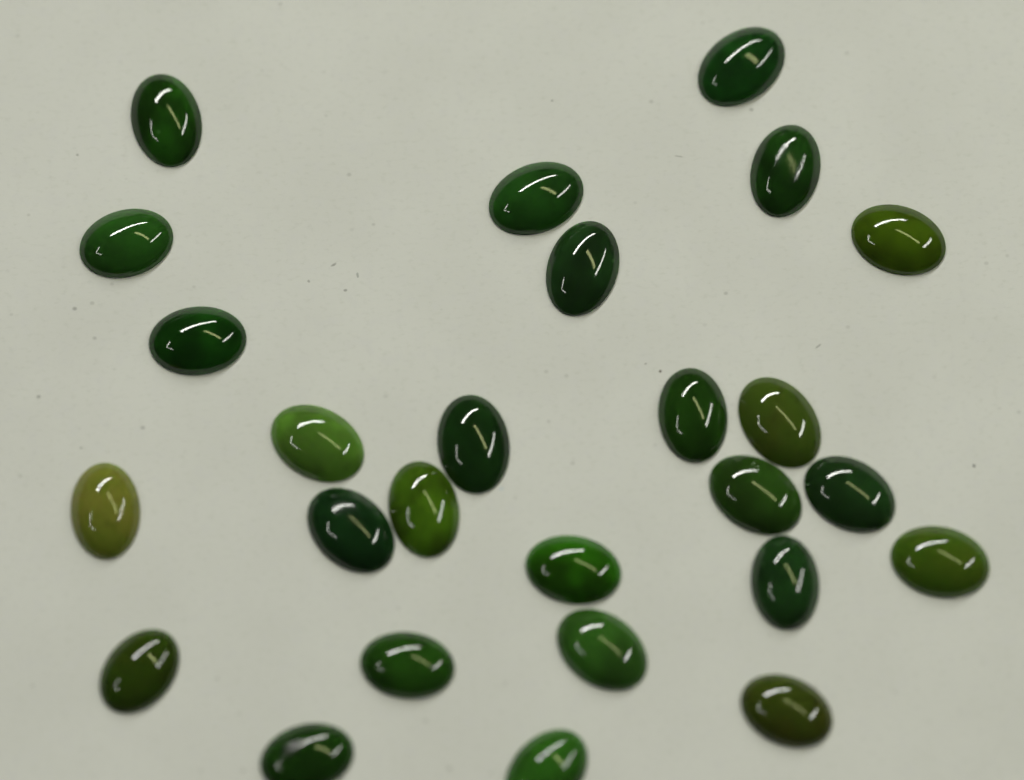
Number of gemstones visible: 26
